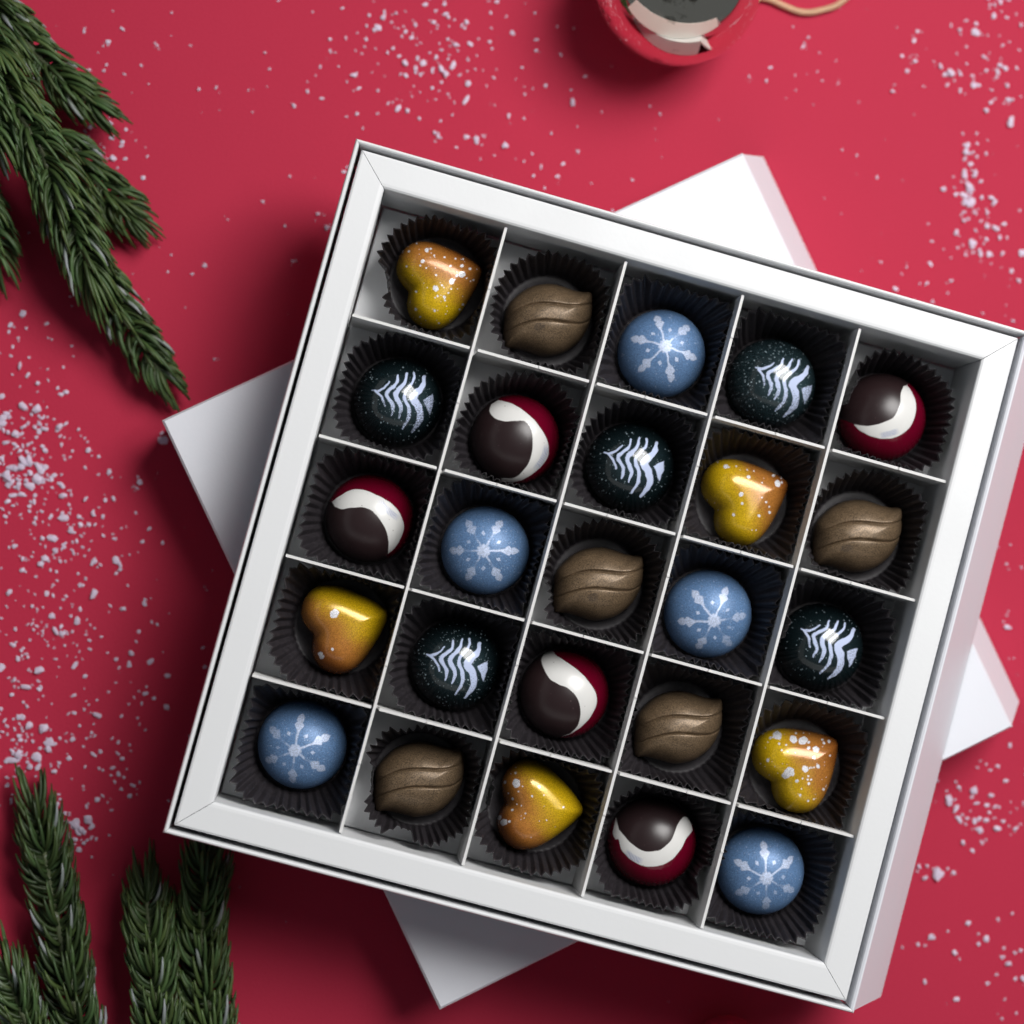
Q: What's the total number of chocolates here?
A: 25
